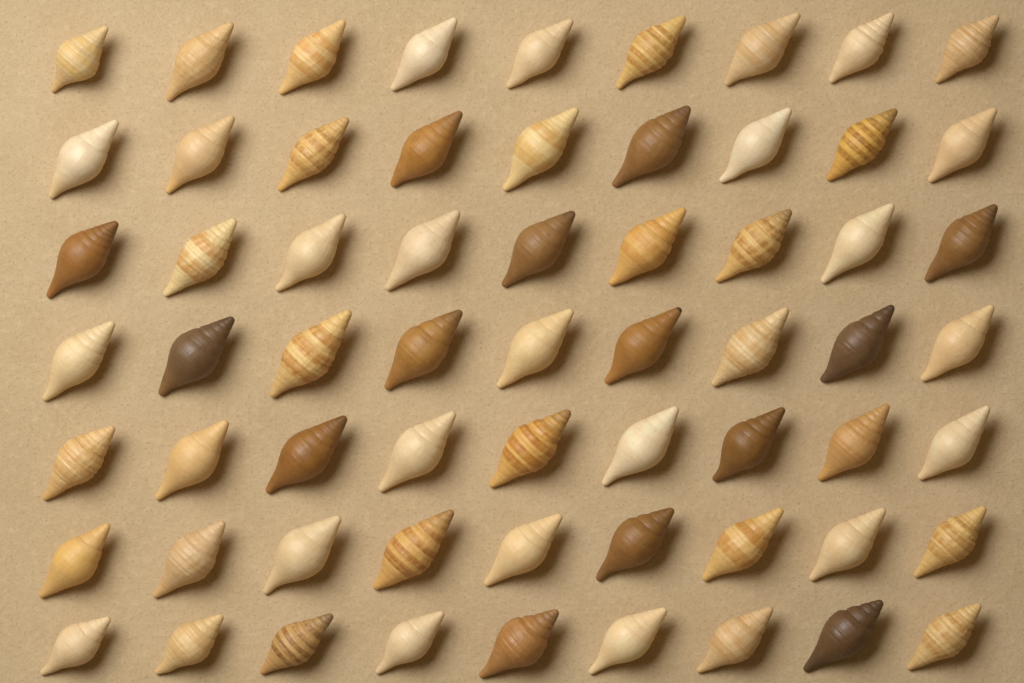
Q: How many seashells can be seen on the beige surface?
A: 63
